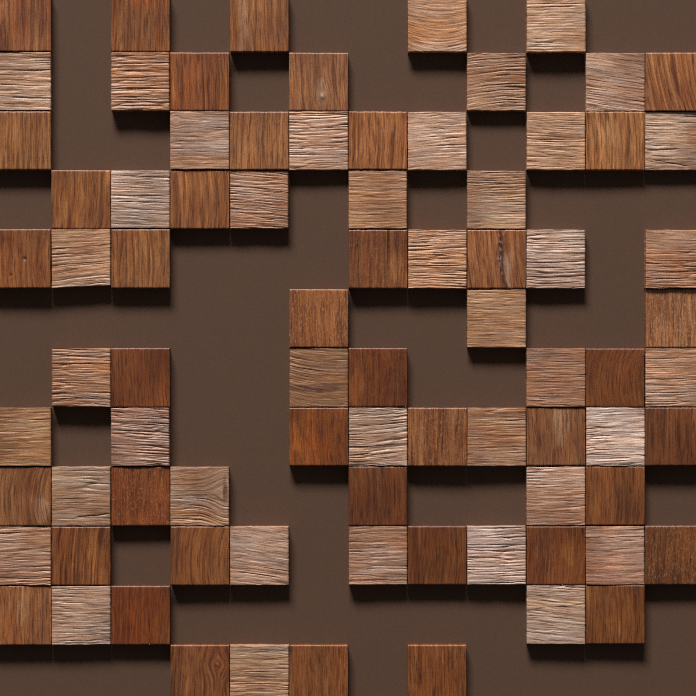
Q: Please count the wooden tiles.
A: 80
